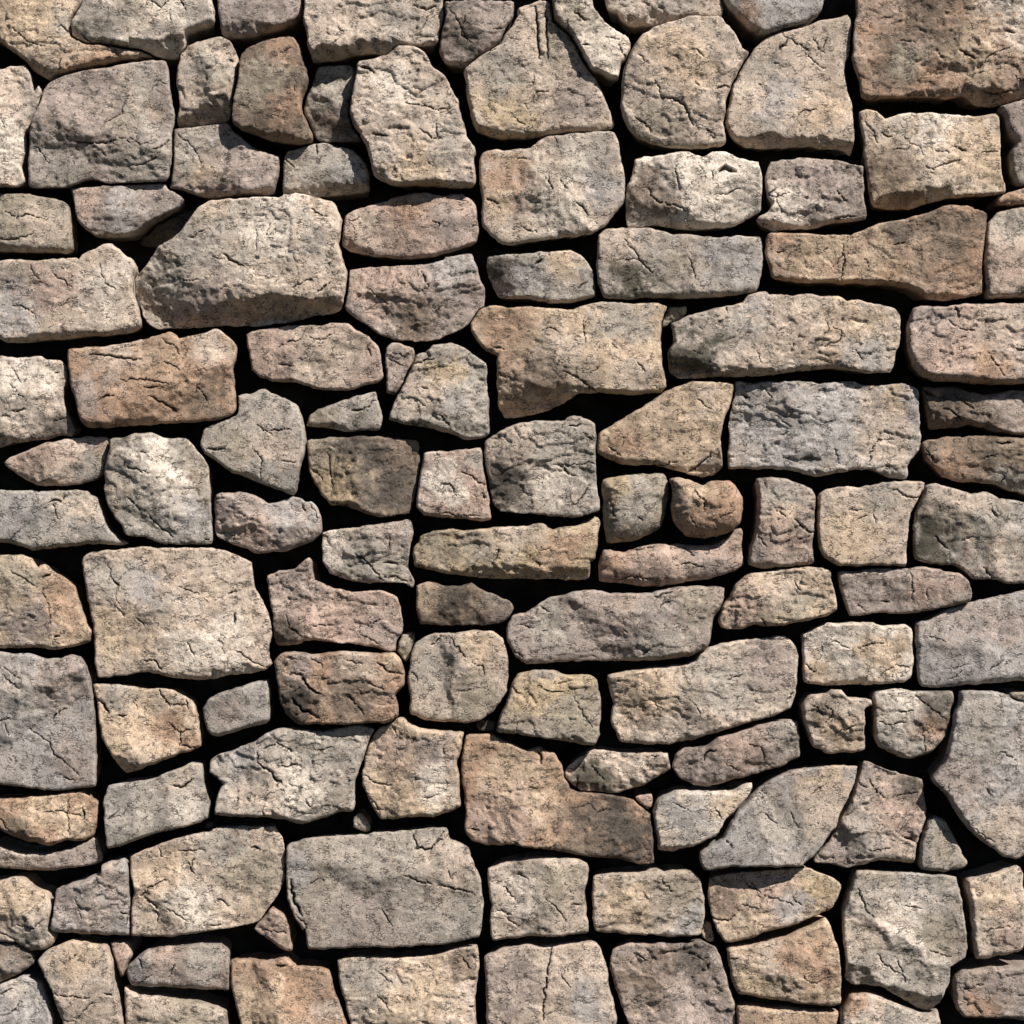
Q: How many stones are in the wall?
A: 129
